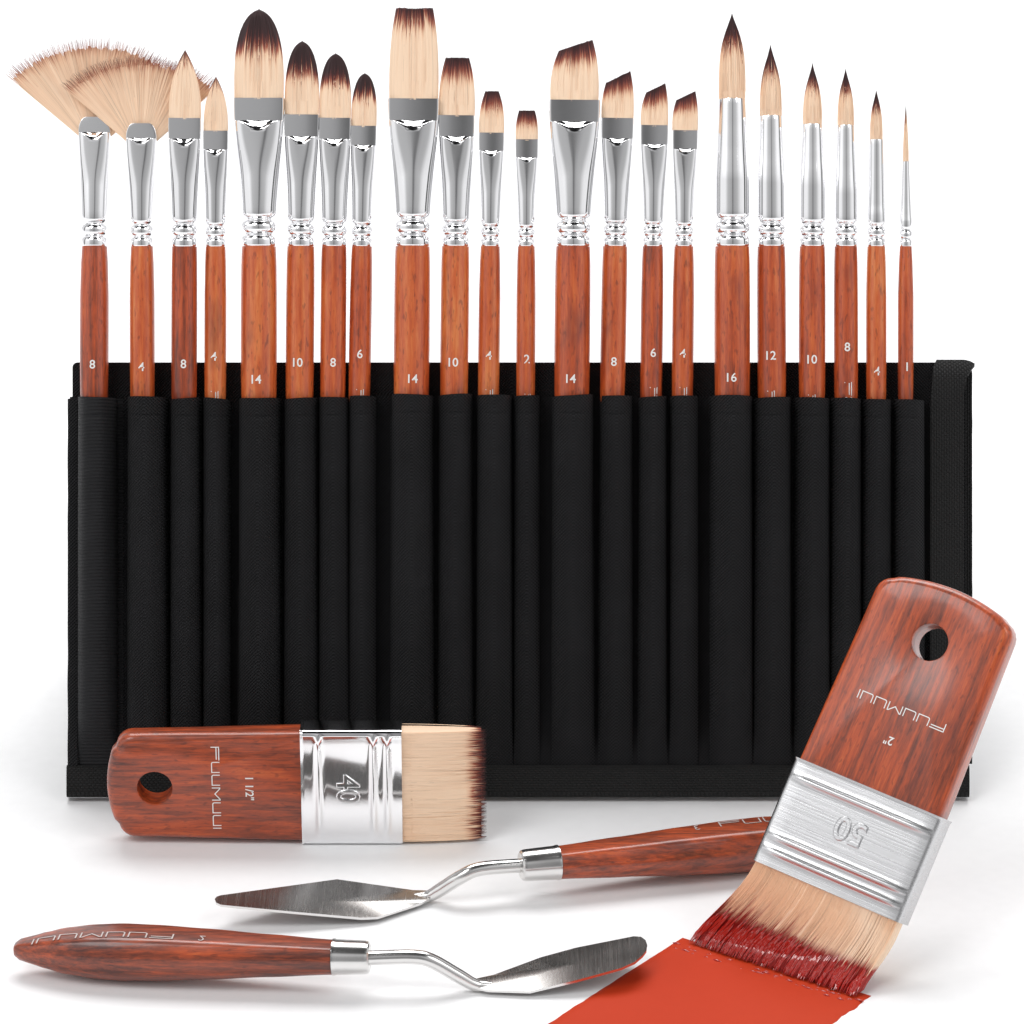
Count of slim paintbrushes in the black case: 22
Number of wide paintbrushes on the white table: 2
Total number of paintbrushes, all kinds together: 24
